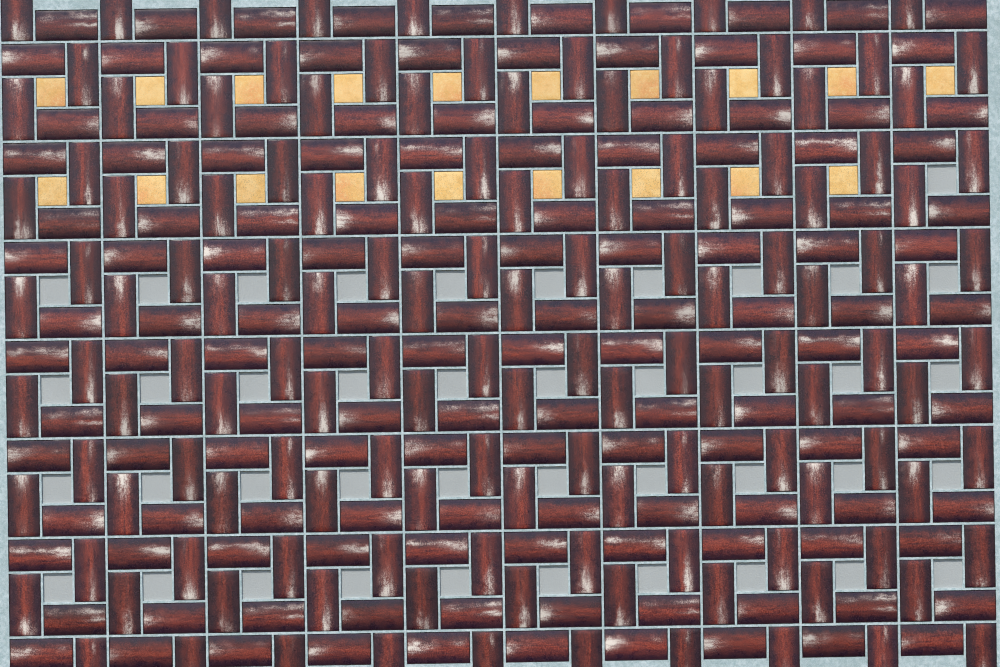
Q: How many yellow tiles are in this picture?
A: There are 19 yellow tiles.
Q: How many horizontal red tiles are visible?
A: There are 140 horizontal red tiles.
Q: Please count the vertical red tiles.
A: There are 140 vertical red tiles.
